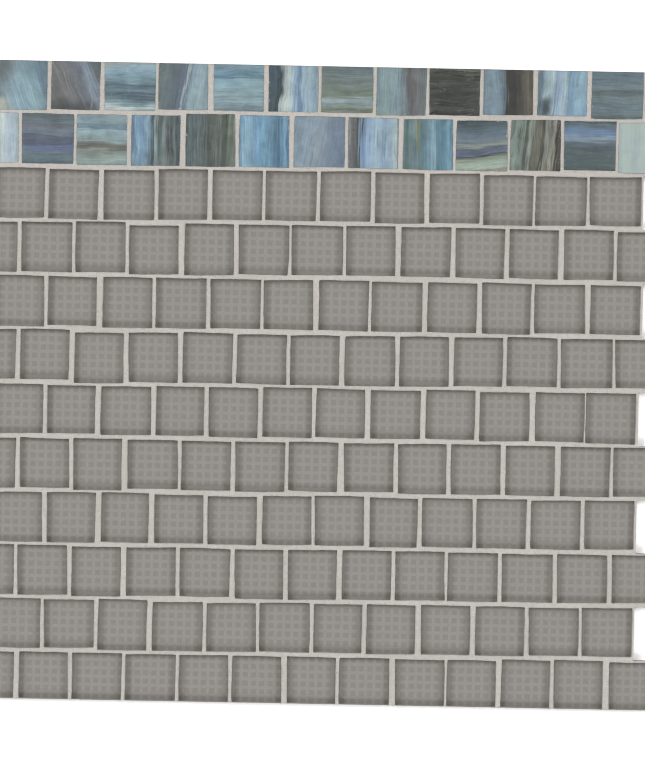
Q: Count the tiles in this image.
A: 25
